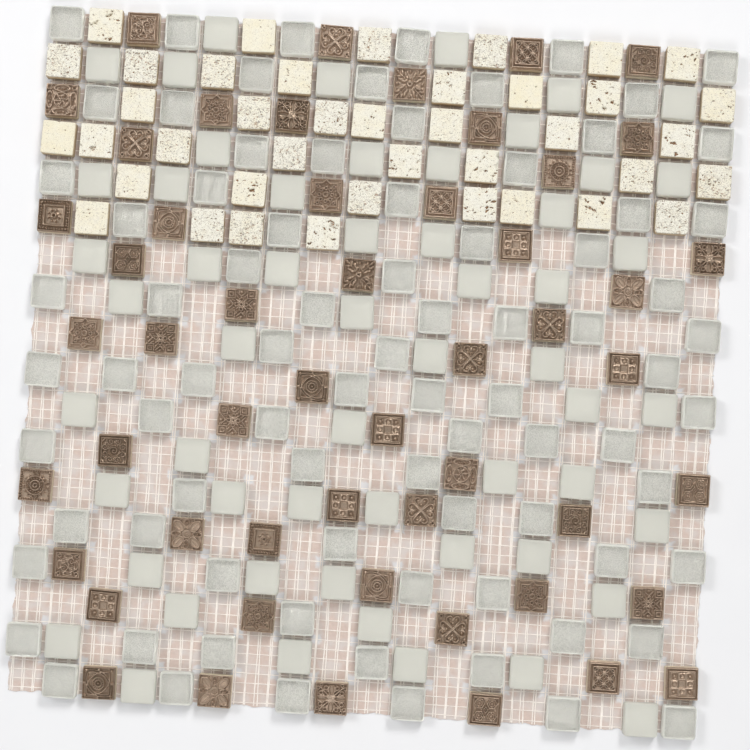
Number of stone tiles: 40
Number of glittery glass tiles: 82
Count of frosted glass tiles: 56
